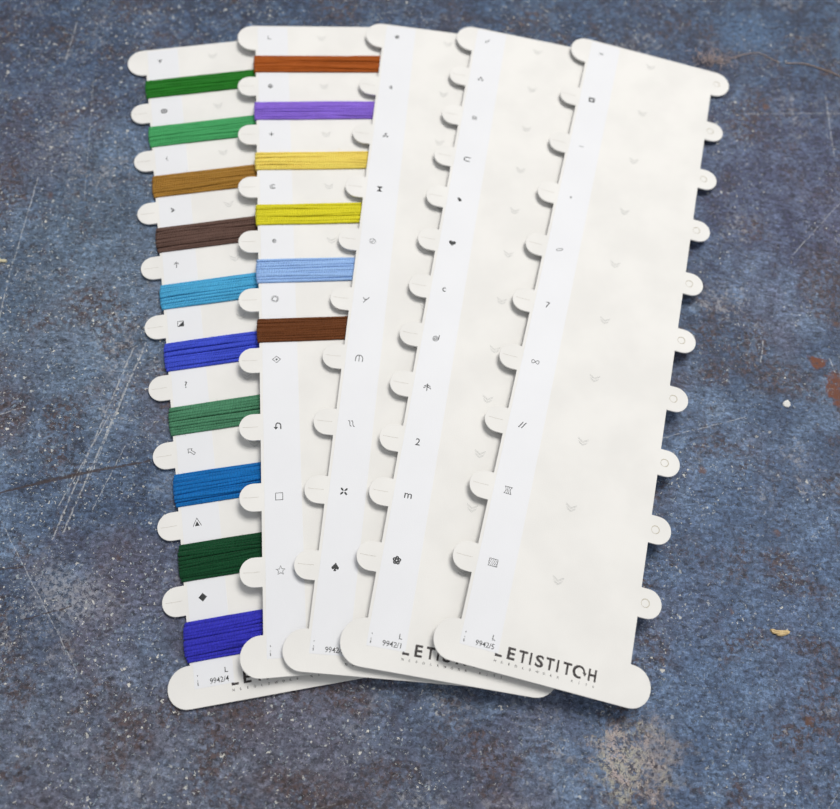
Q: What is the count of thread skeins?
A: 16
